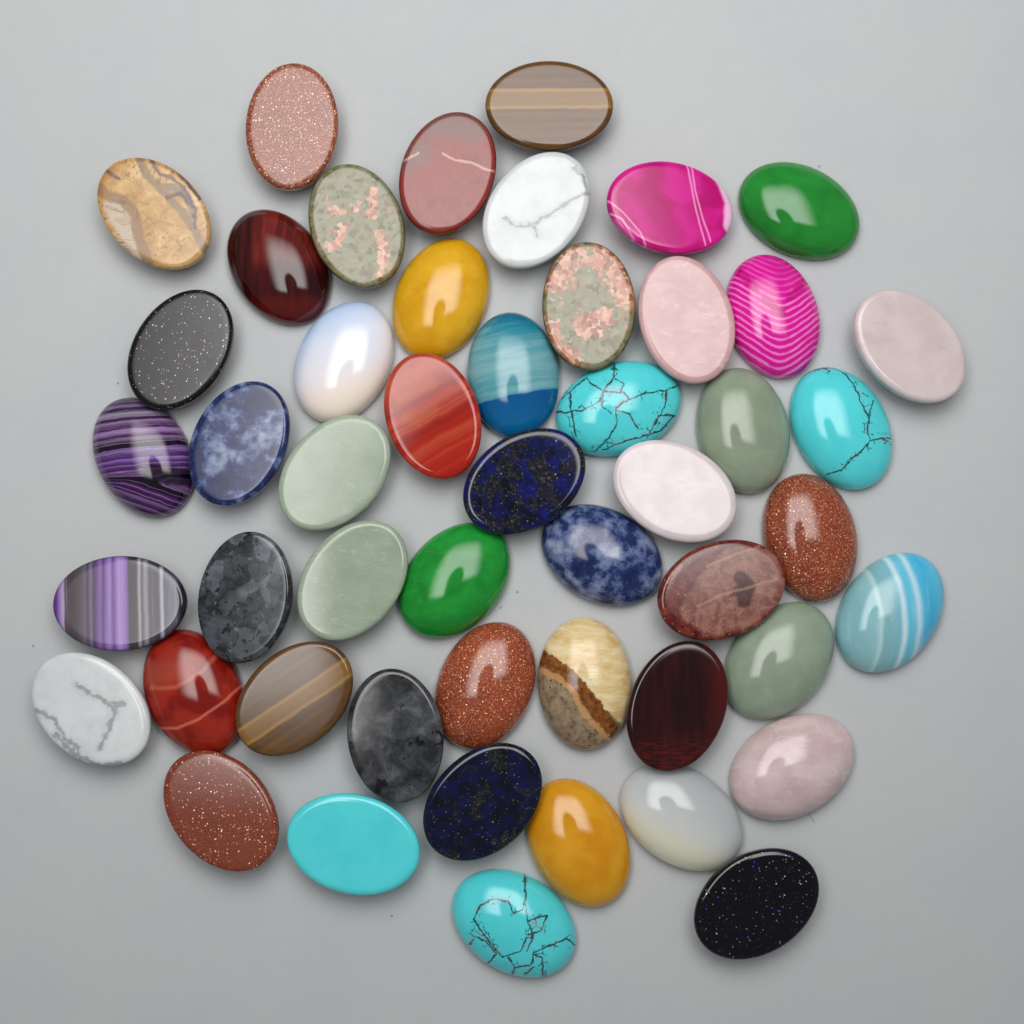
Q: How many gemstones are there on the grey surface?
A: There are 50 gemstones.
